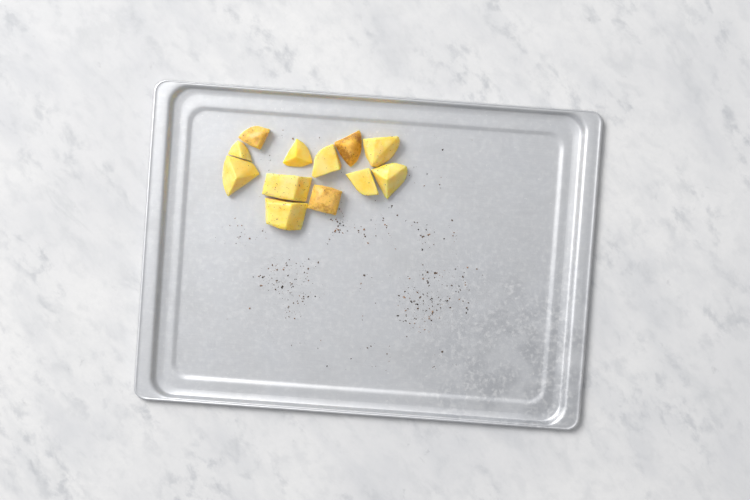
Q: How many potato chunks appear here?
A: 12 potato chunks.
